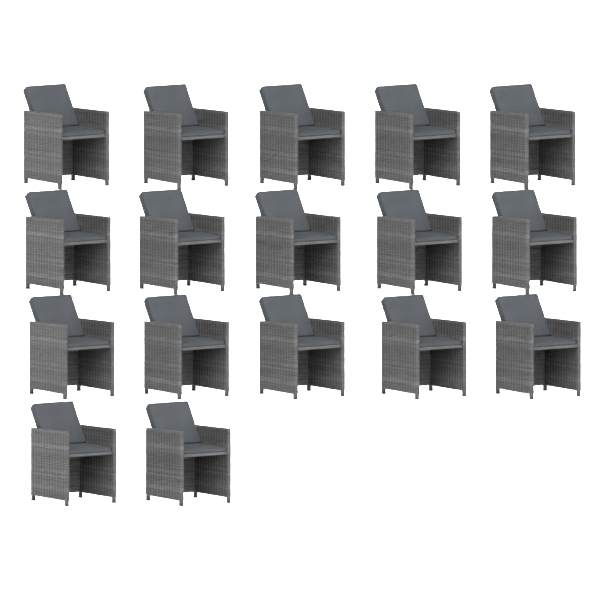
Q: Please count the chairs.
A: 17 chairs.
